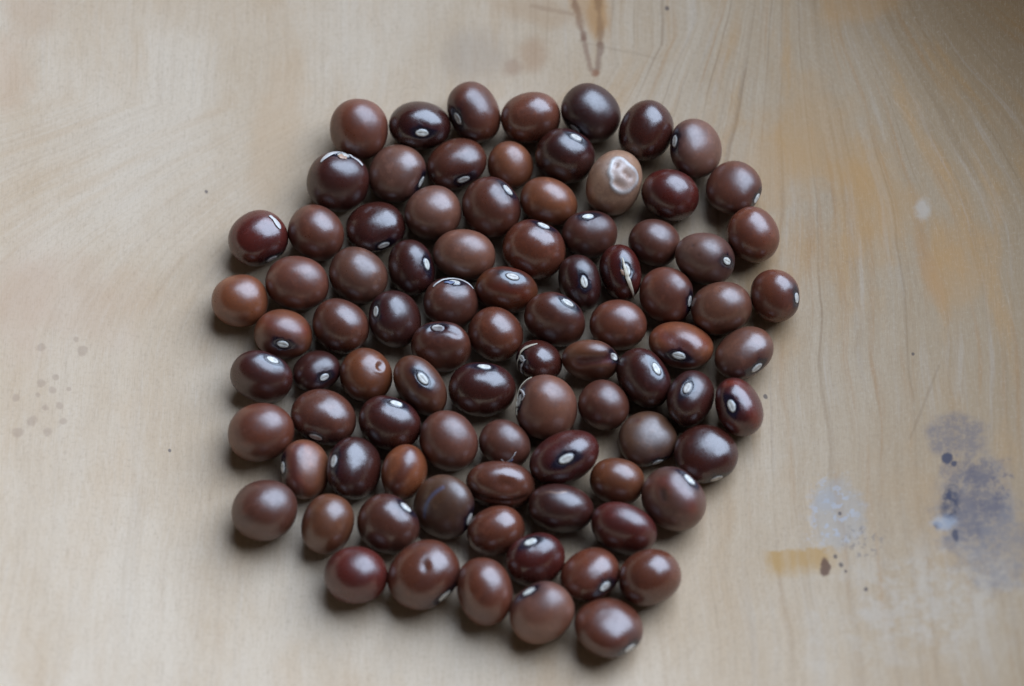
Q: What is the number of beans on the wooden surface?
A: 88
